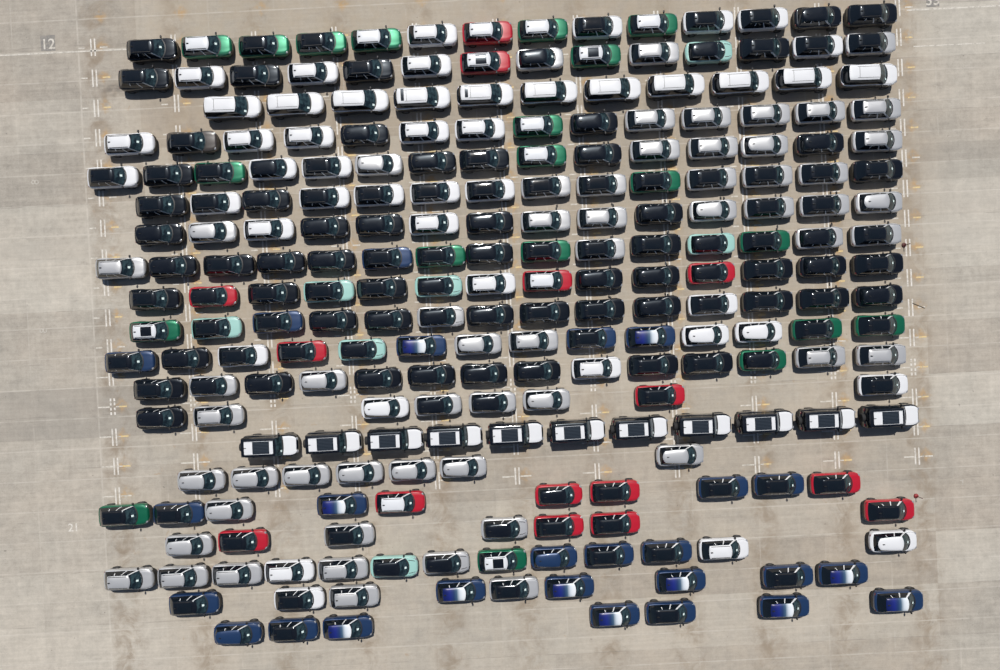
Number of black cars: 55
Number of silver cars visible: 58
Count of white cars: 57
